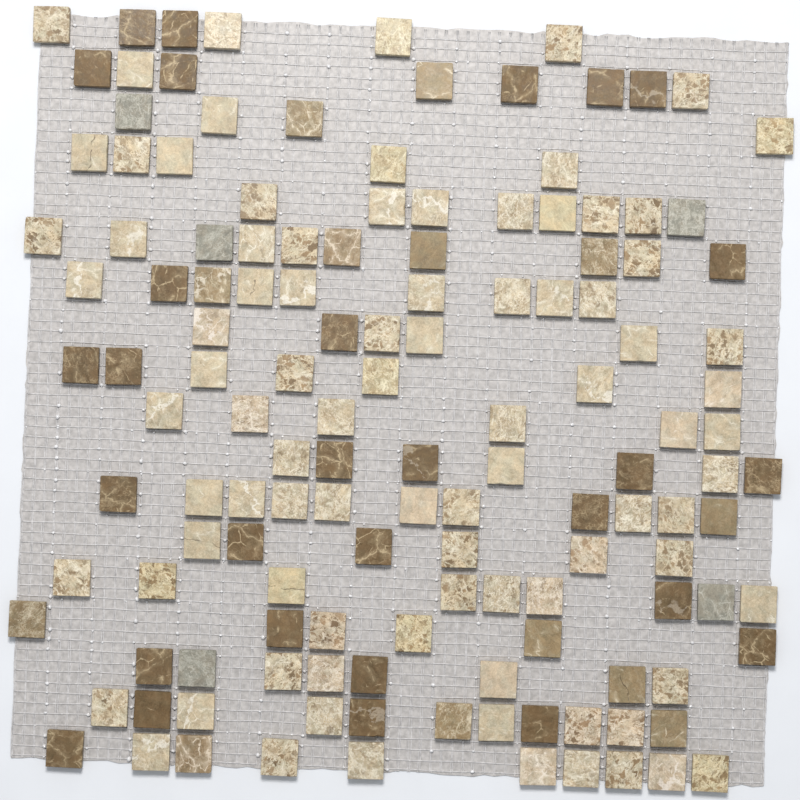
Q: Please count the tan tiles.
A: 13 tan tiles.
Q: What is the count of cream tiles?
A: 90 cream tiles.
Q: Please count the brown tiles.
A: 29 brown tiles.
